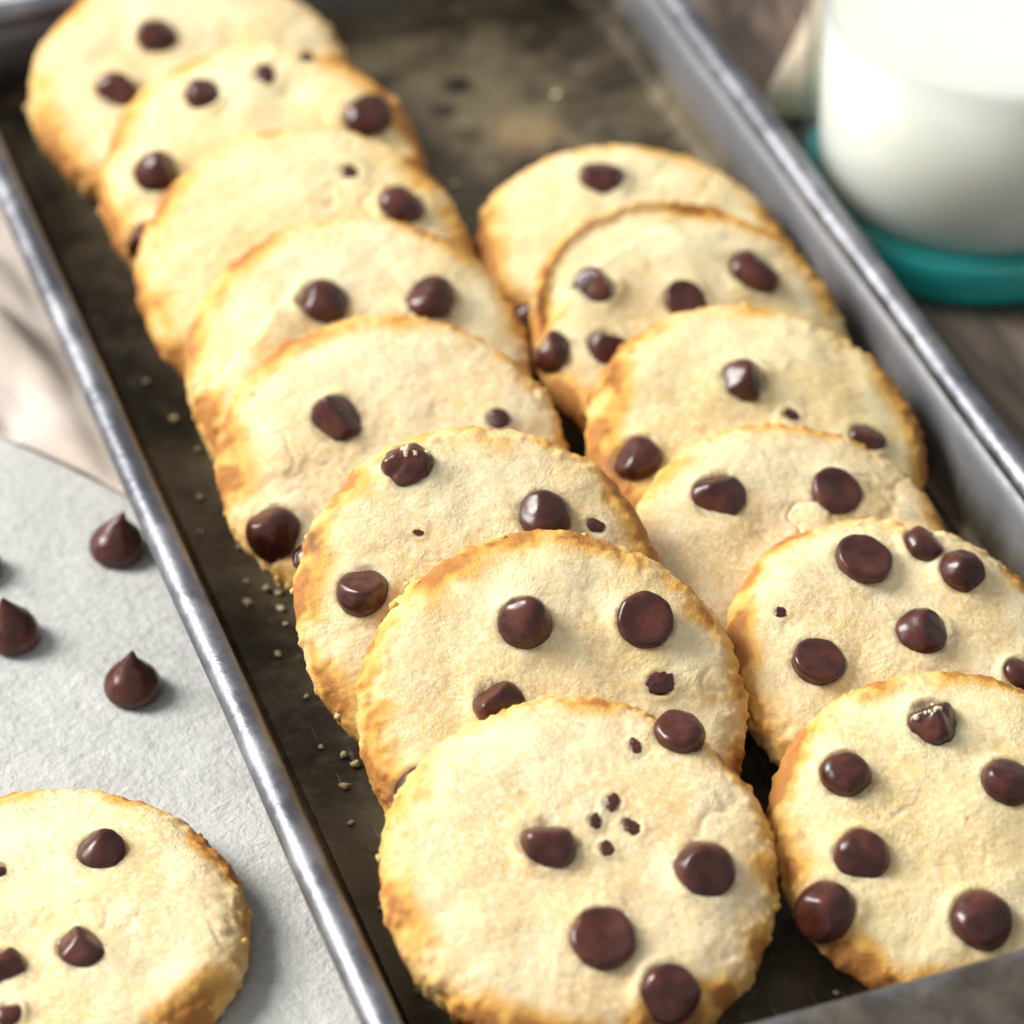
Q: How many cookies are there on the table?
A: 15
